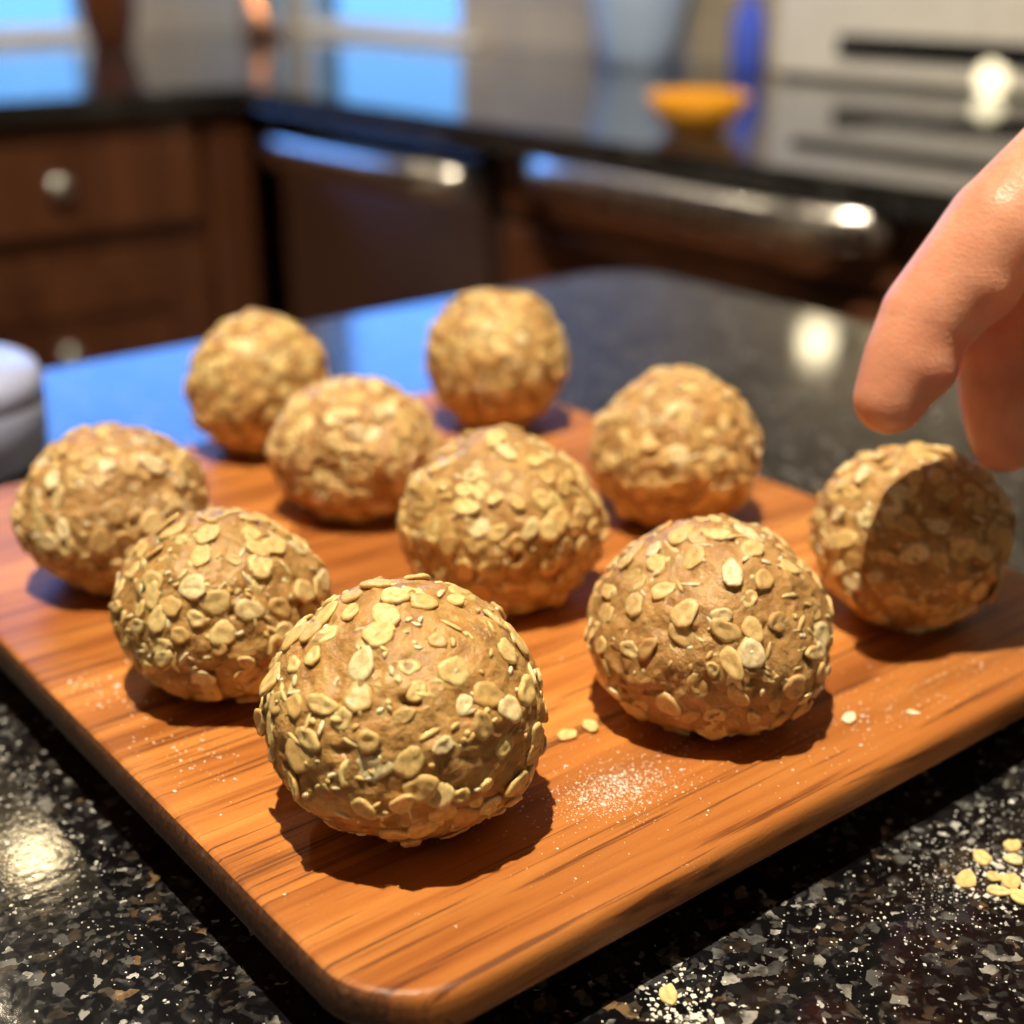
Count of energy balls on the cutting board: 10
